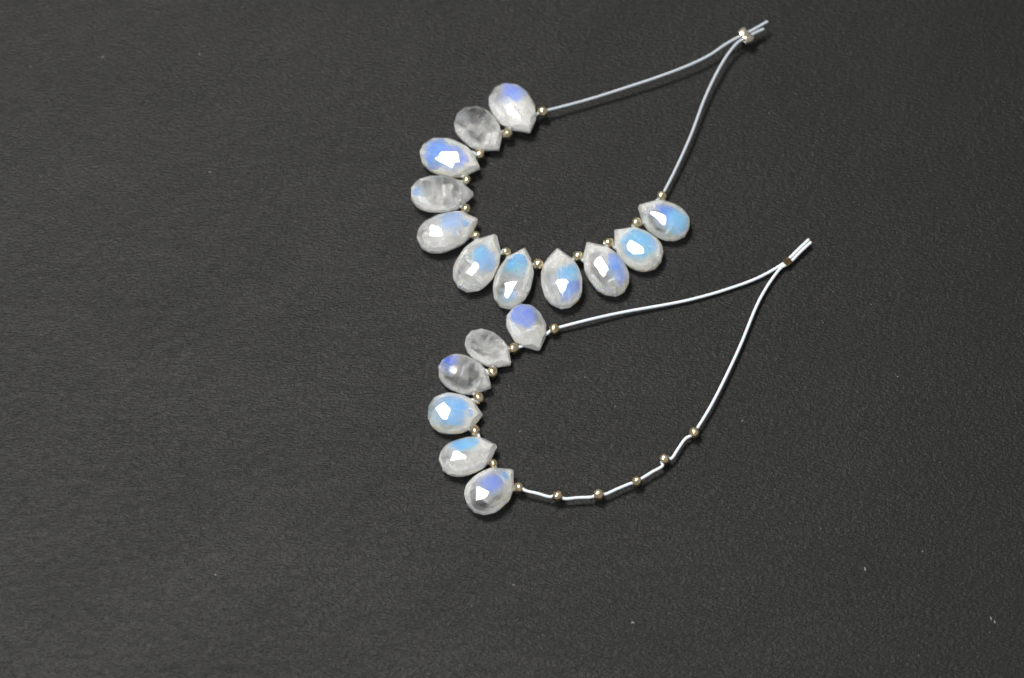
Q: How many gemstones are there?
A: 17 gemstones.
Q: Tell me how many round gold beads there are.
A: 24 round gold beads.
